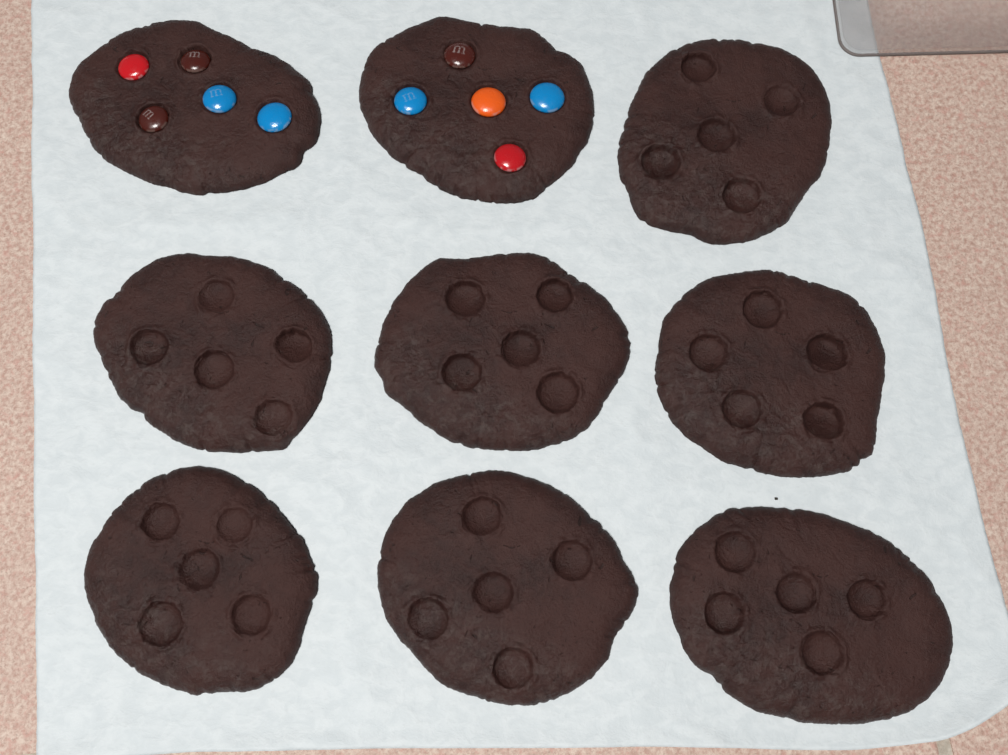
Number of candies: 10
